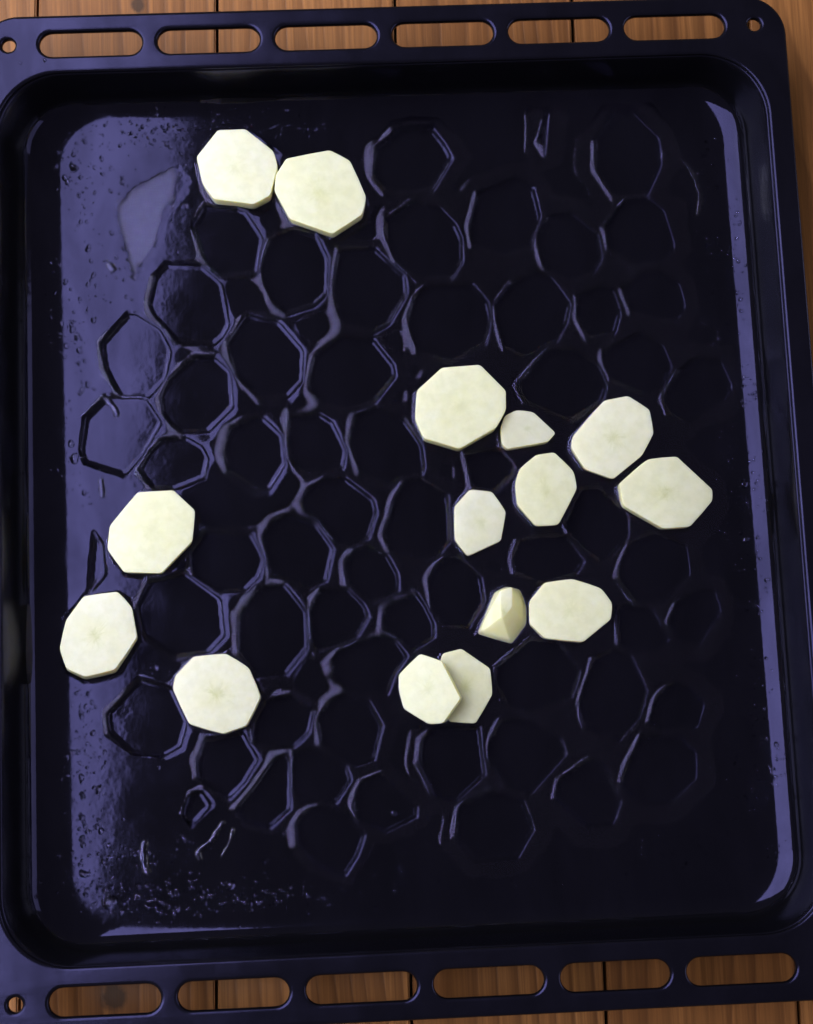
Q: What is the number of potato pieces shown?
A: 15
